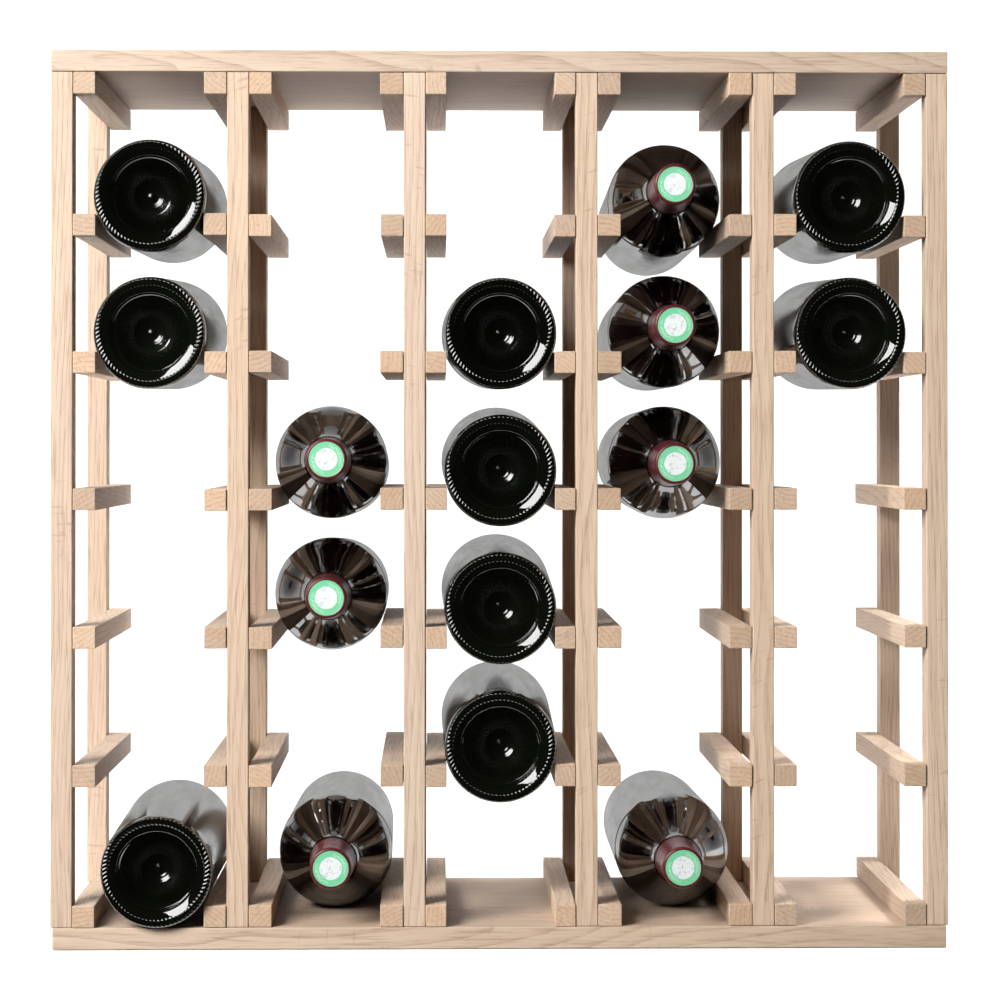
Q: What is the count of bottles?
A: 16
